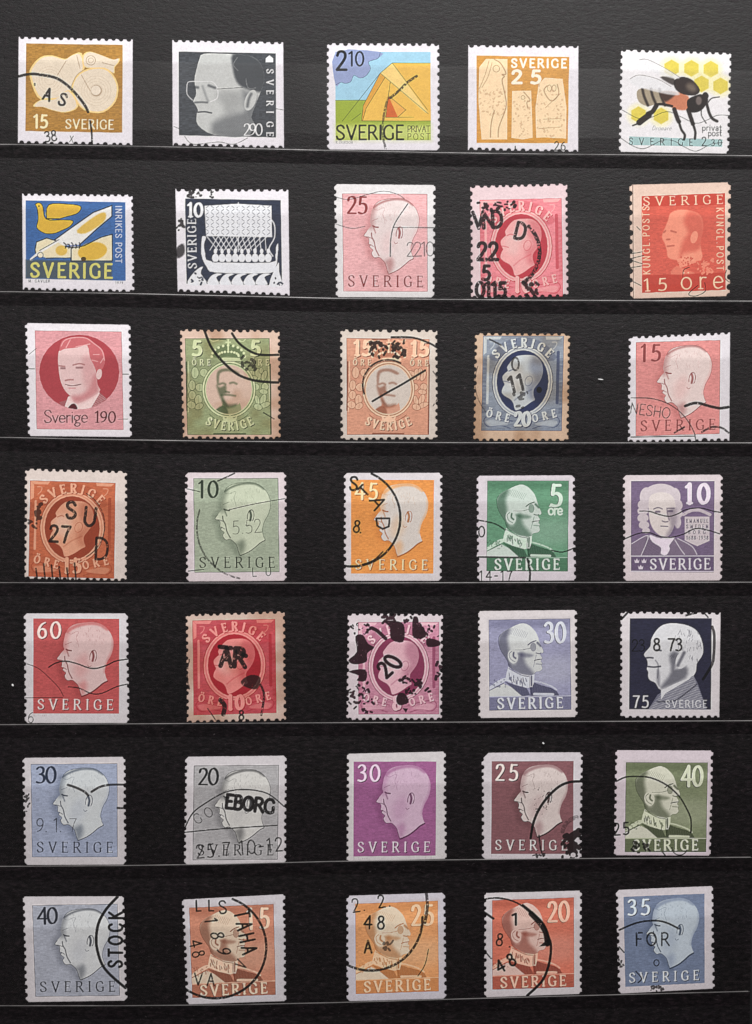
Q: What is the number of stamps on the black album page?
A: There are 35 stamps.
